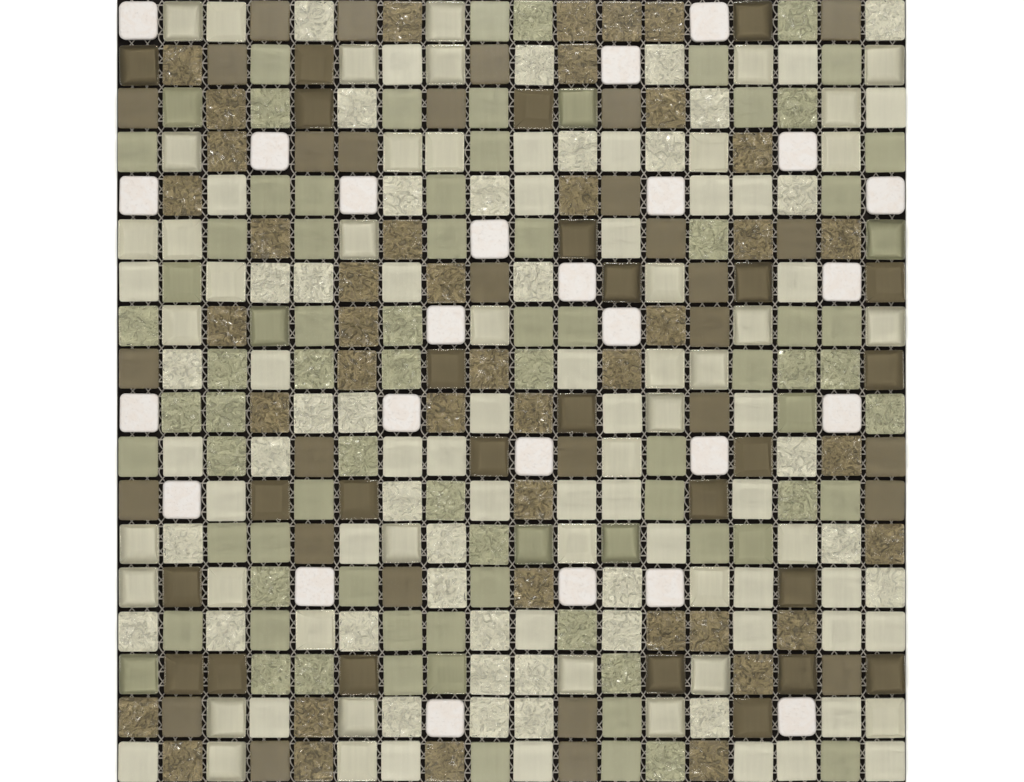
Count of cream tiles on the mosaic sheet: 121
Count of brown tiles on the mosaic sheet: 97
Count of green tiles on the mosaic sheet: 81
